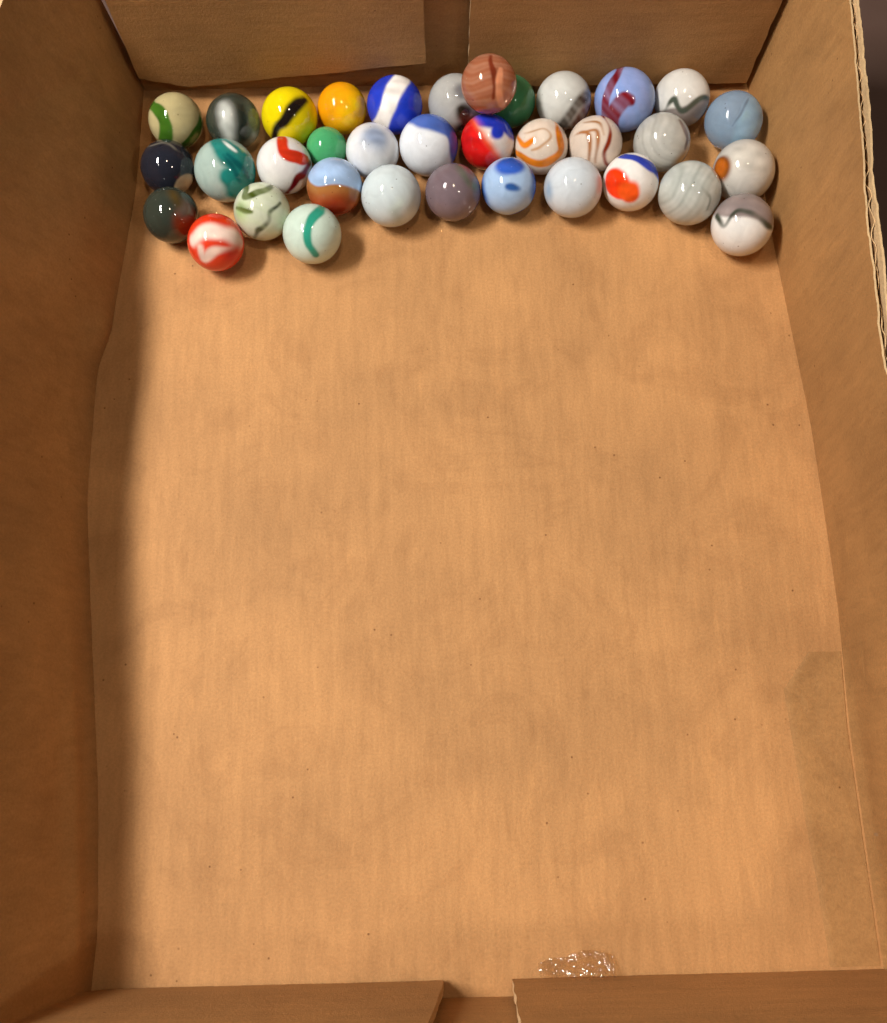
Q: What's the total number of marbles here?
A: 35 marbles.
